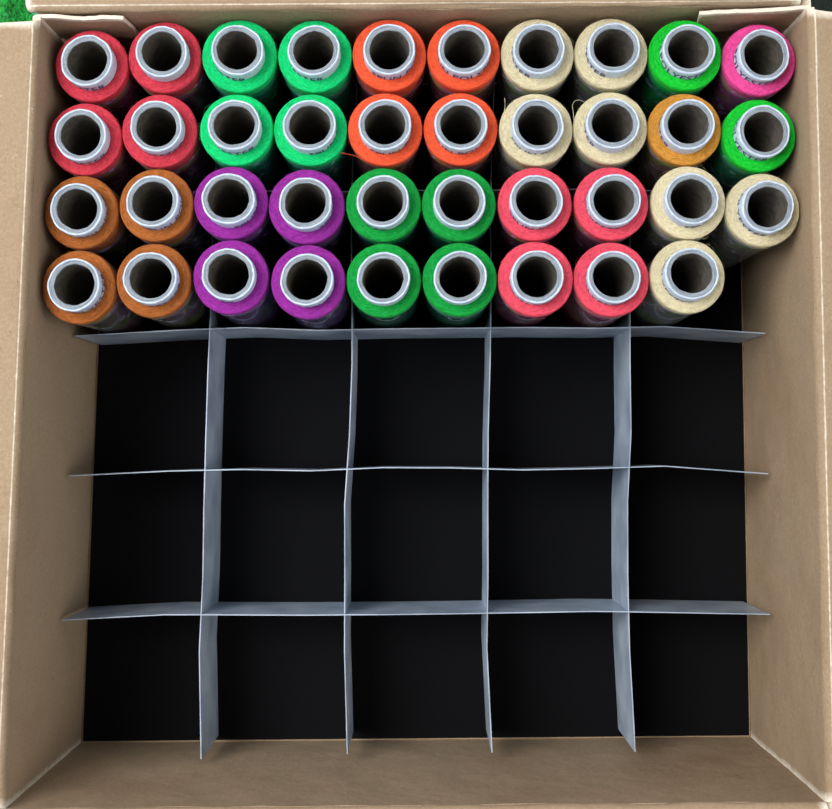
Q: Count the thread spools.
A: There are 39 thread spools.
